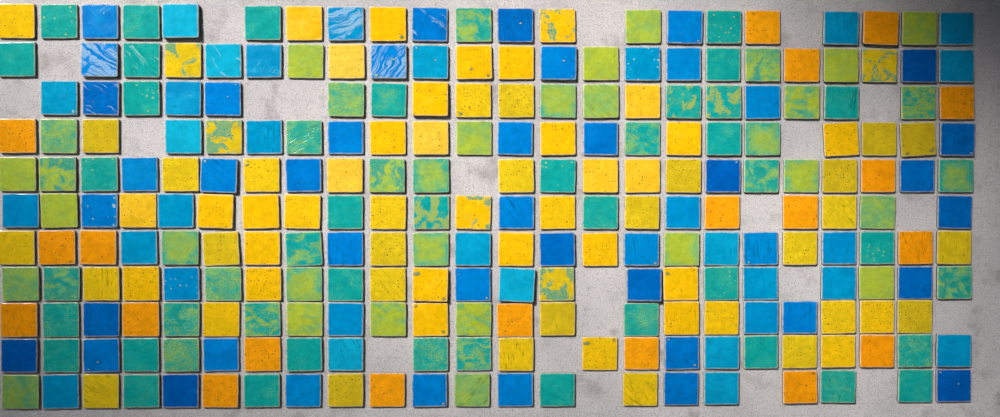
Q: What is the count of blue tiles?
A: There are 74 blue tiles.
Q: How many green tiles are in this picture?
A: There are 79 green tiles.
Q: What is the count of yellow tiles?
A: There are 69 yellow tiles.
